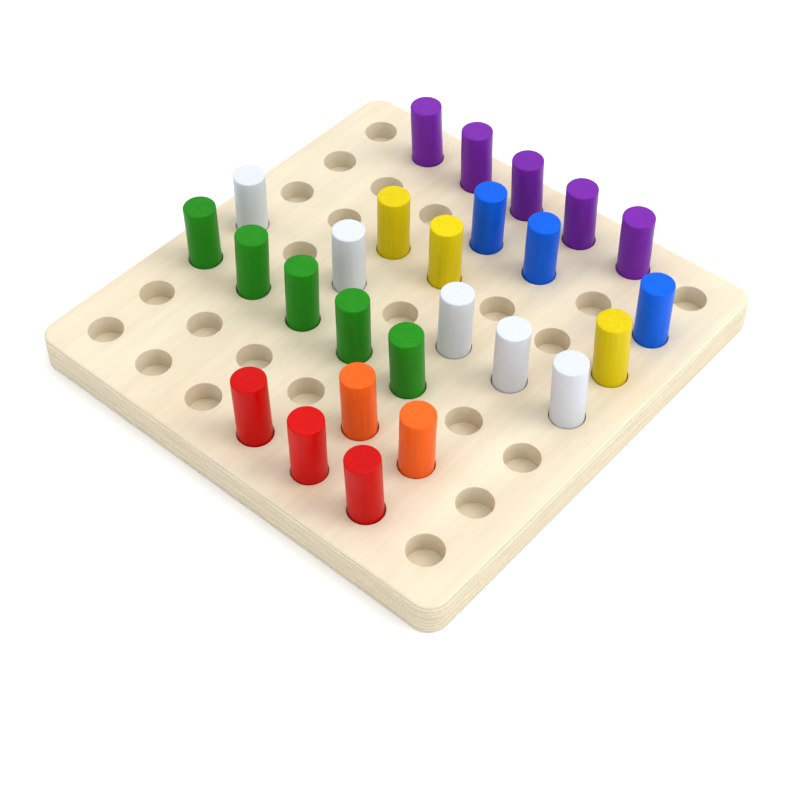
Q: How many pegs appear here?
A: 26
